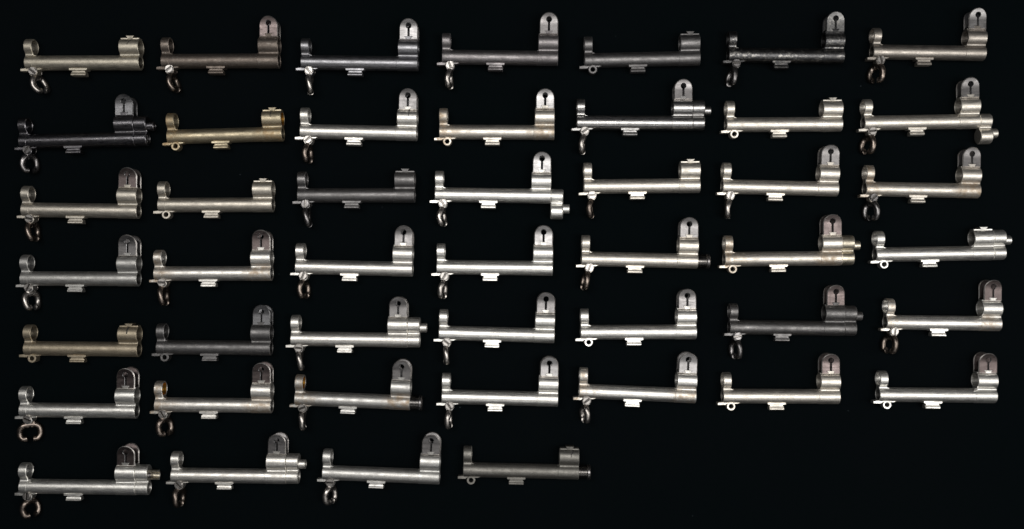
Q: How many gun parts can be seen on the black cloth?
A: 46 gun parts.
